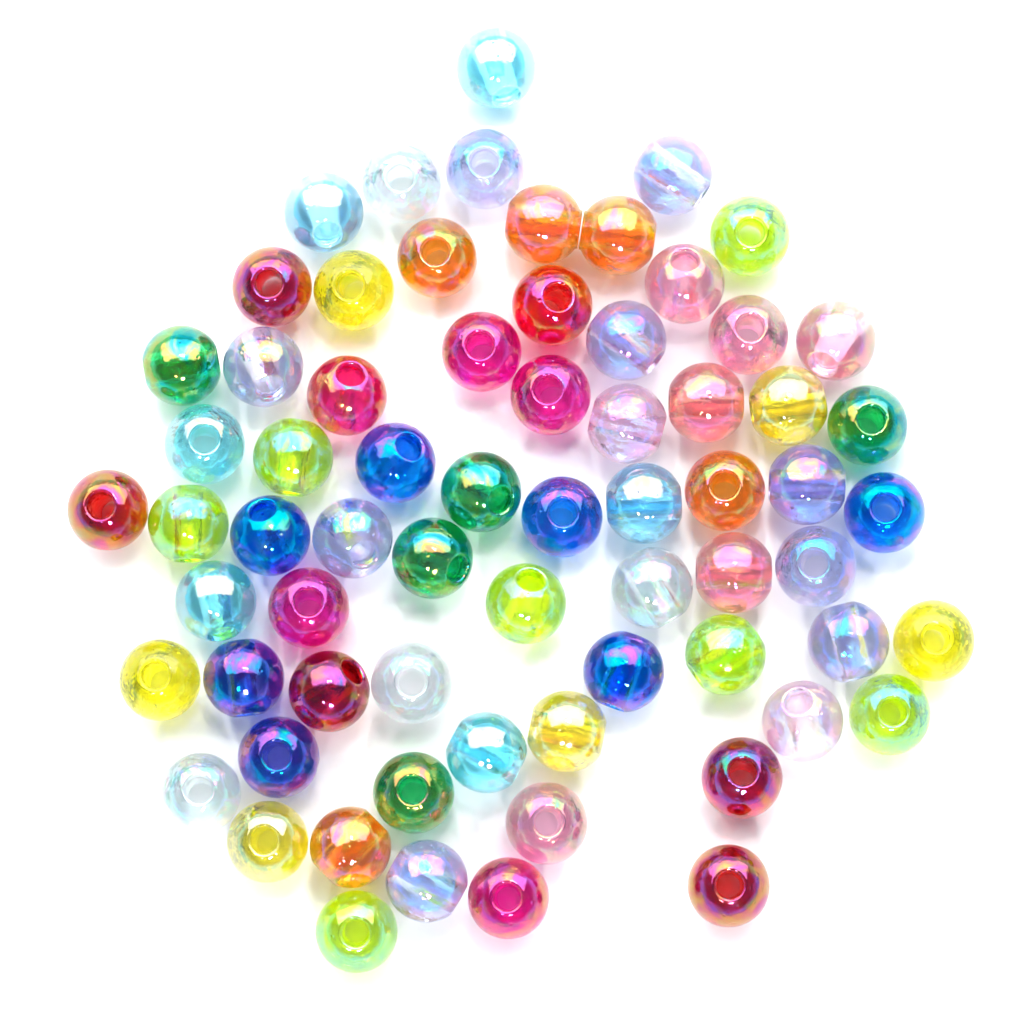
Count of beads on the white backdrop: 68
